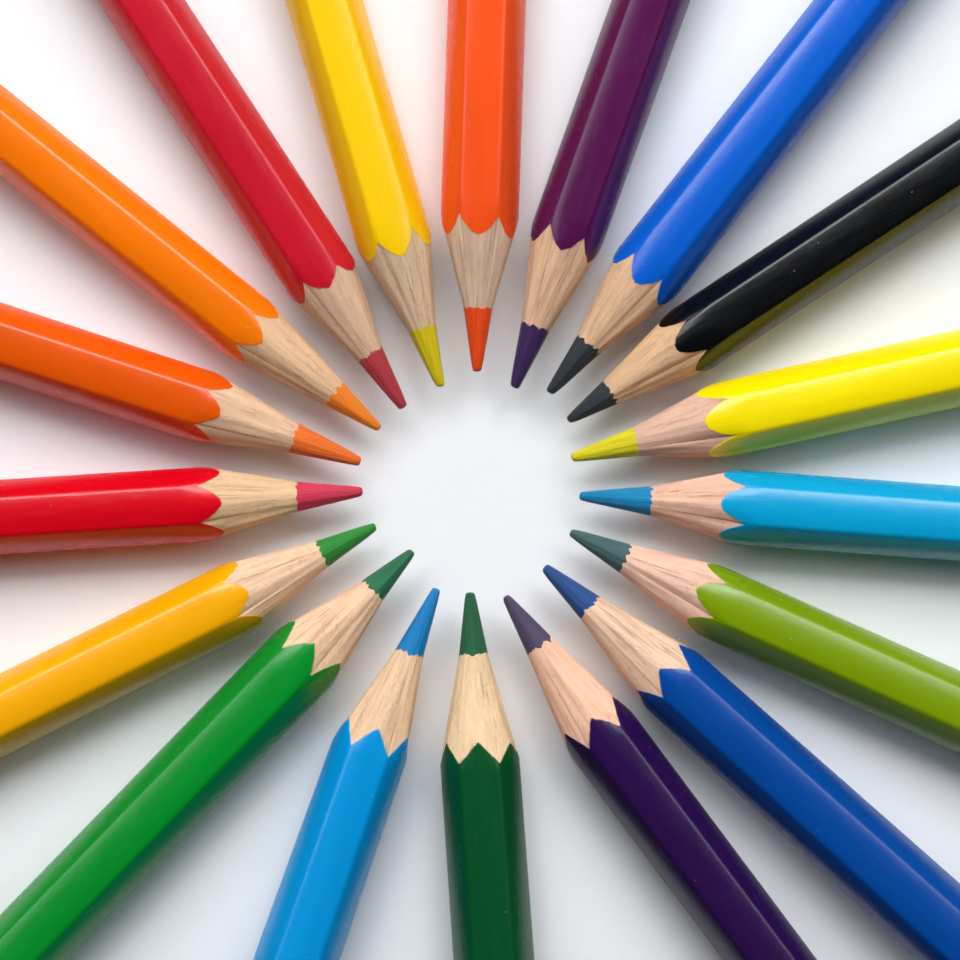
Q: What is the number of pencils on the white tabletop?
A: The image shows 18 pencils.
